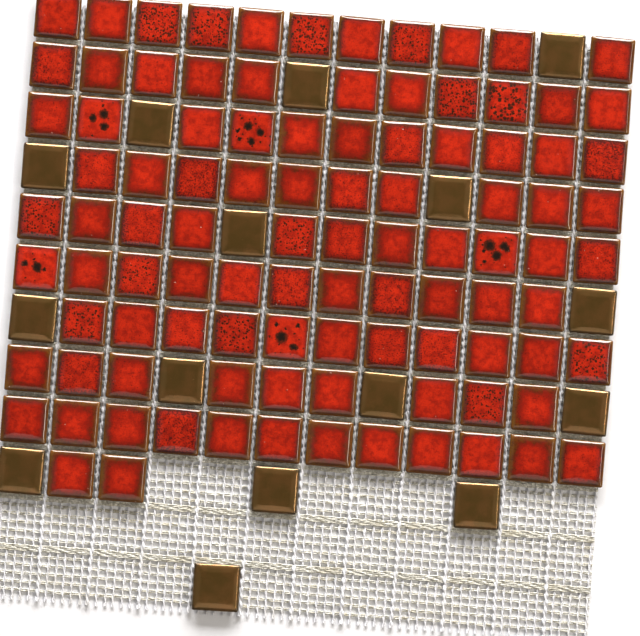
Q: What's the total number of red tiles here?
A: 99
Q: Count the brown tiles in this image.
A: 15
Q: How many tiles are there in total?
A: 114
